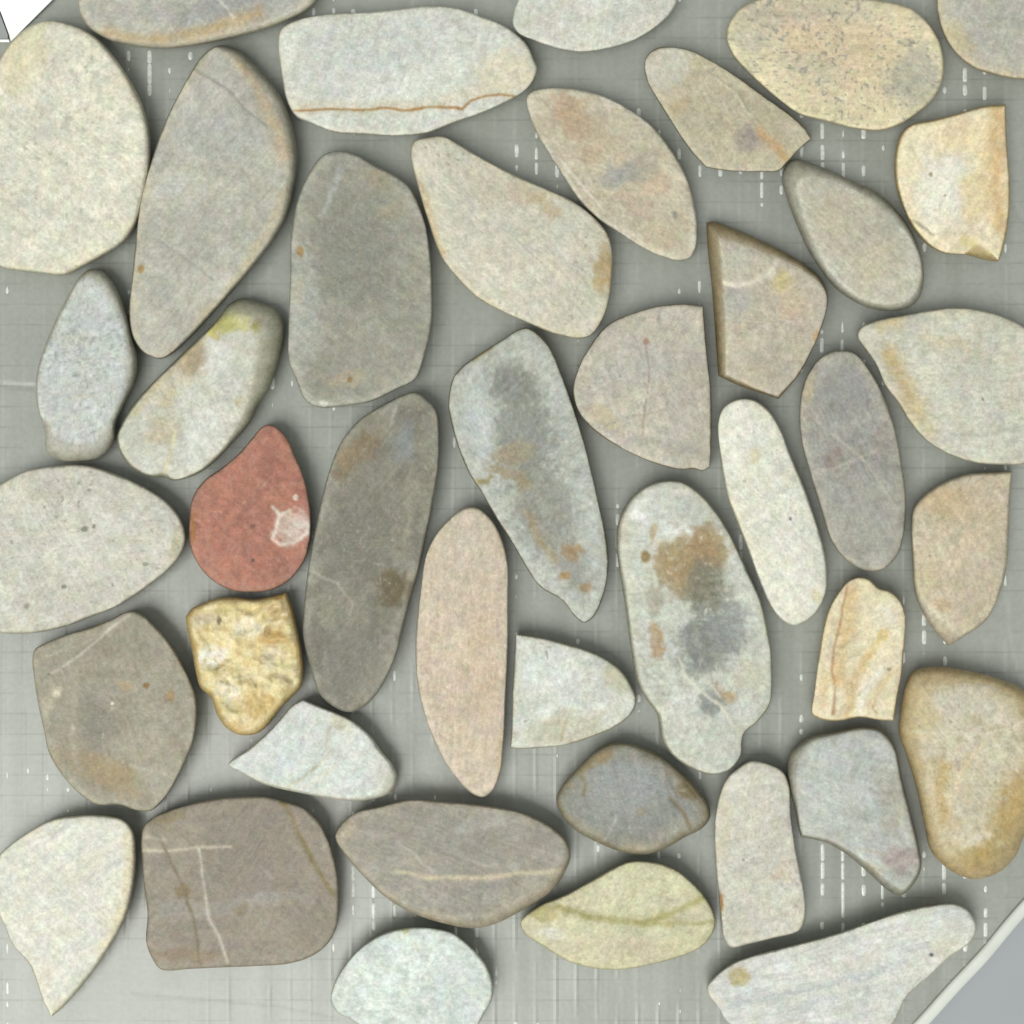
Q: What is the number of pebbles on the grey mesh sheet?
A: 42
